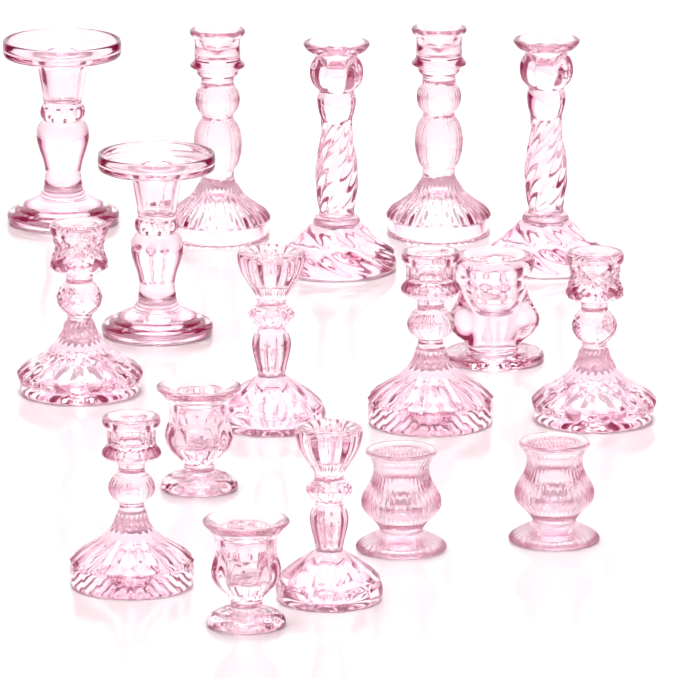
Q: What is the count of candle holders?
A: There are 17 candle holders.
